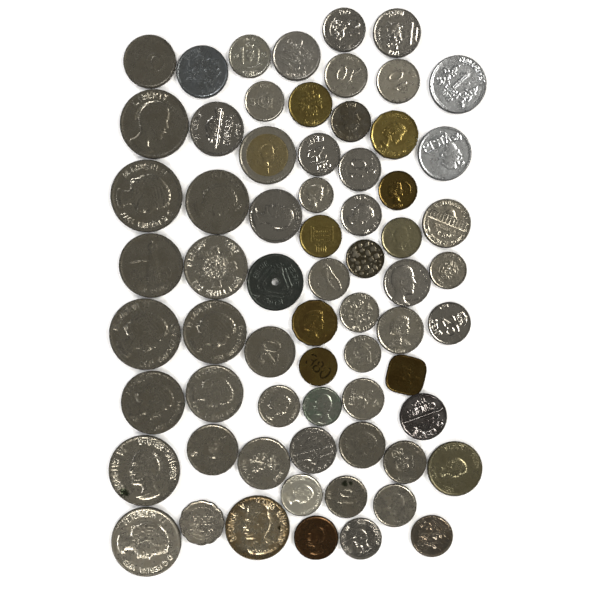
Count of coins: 67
